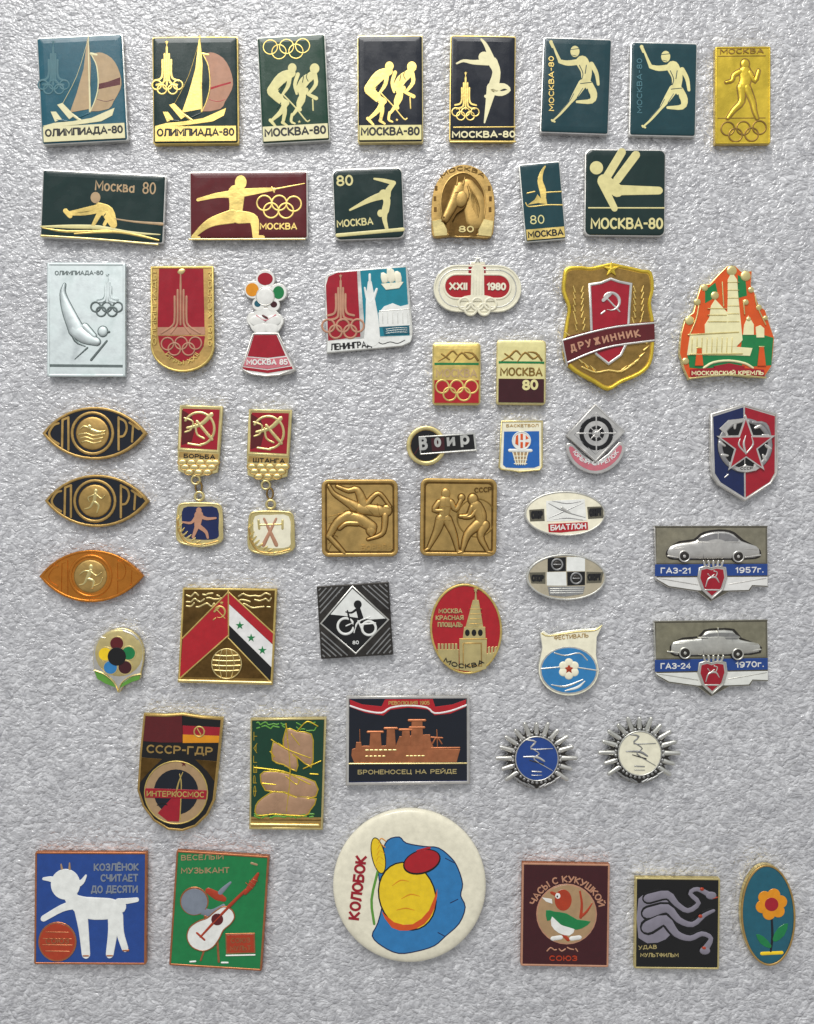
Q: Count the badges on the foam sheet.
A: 54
